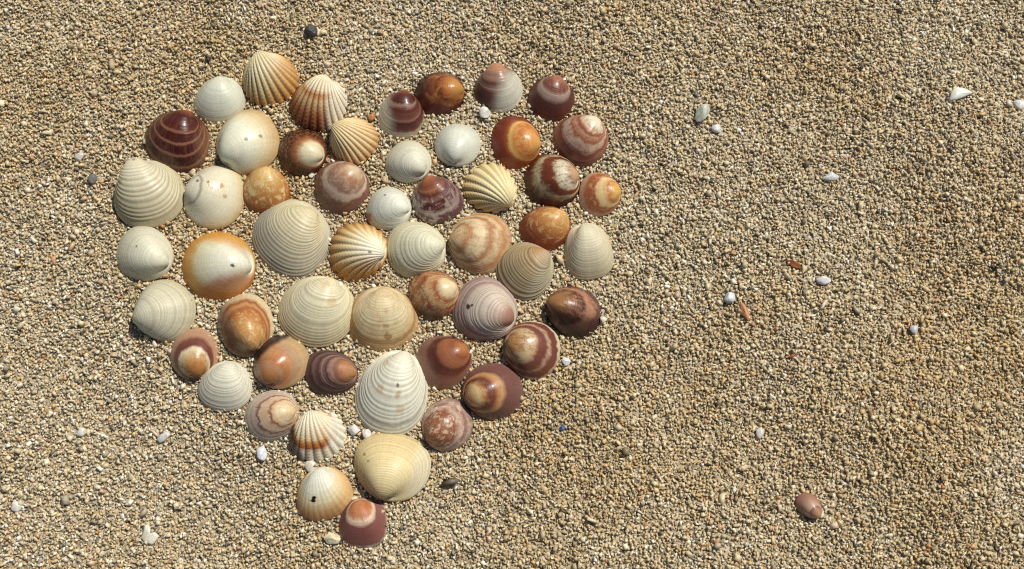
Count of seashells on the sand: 55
